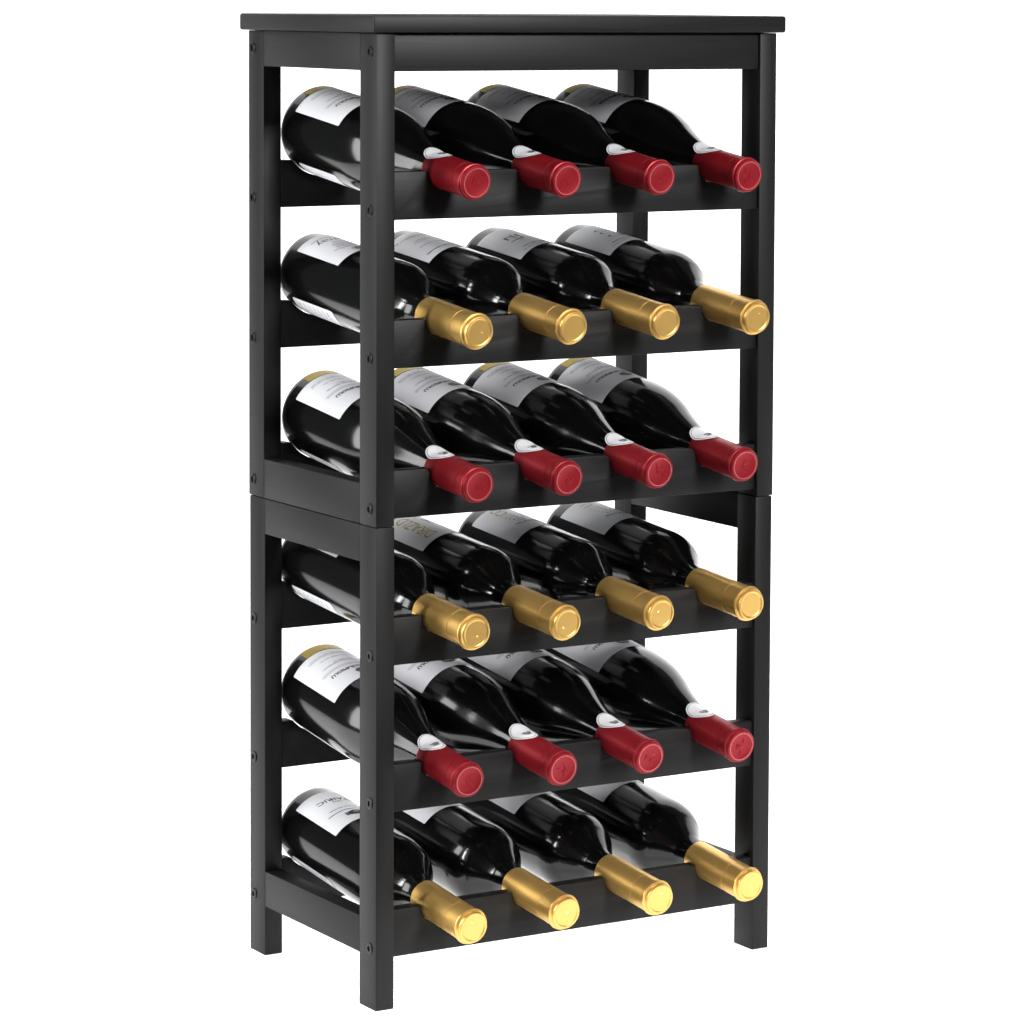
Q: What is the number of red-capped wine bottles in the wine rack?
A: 12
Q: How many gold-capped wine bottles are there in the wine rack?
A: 12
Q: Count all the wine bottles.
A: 24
